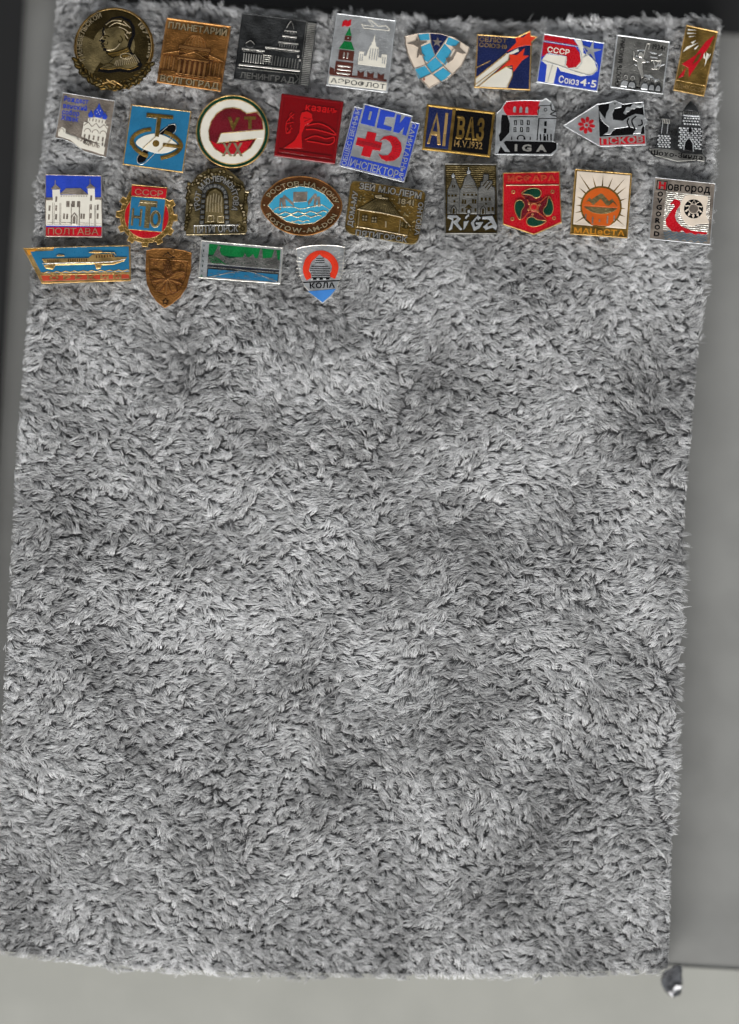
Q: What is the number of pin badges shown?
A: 31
